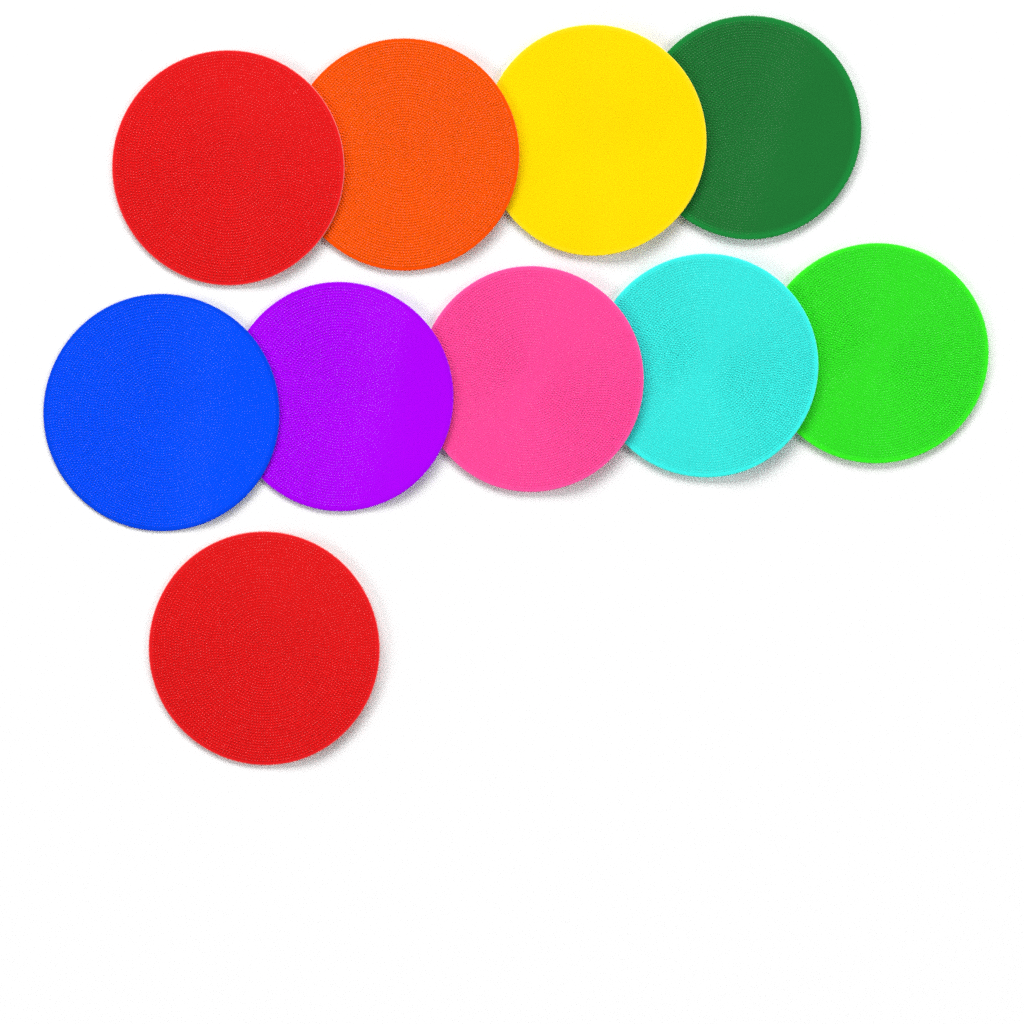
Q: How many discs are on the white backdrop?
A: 10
